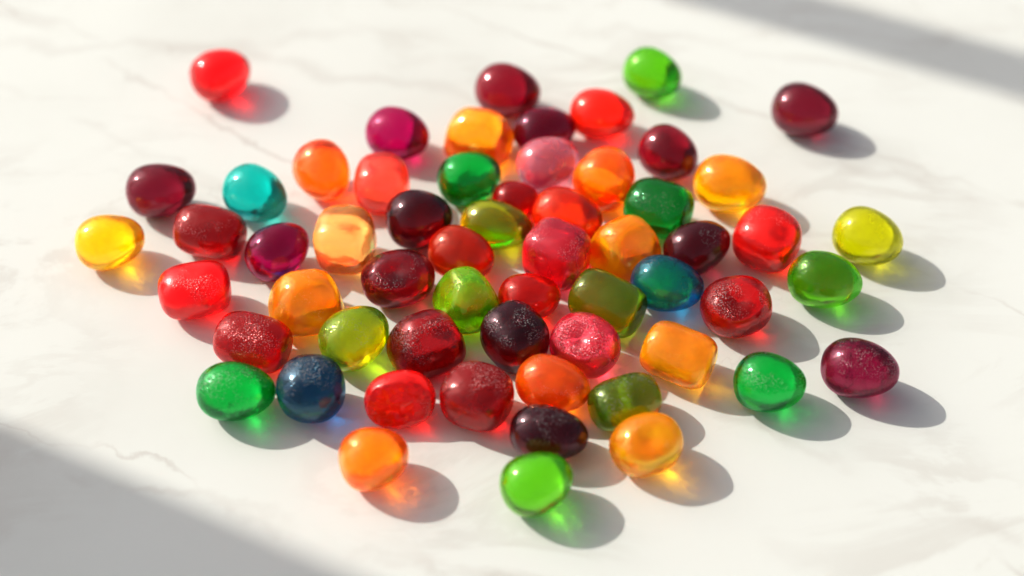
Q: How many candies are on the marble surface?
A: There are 59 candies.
